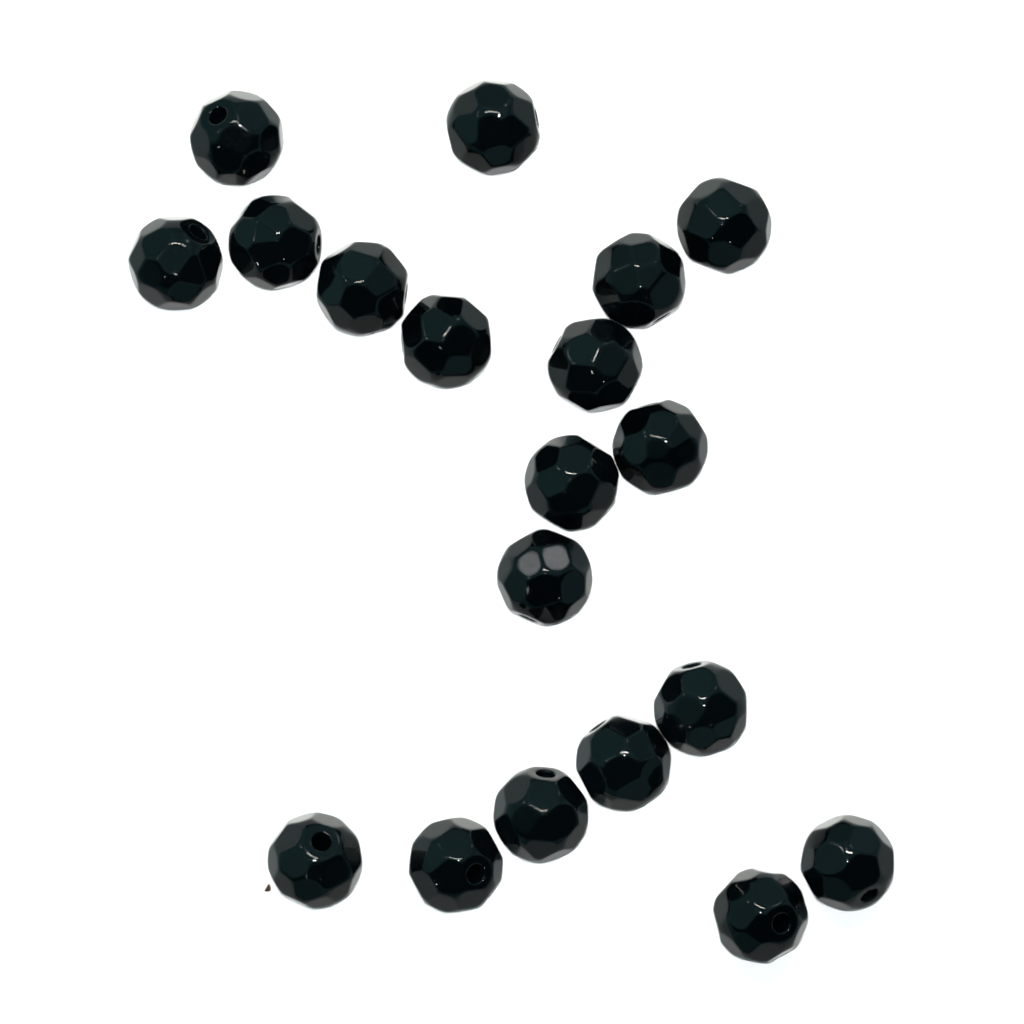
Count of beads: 19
